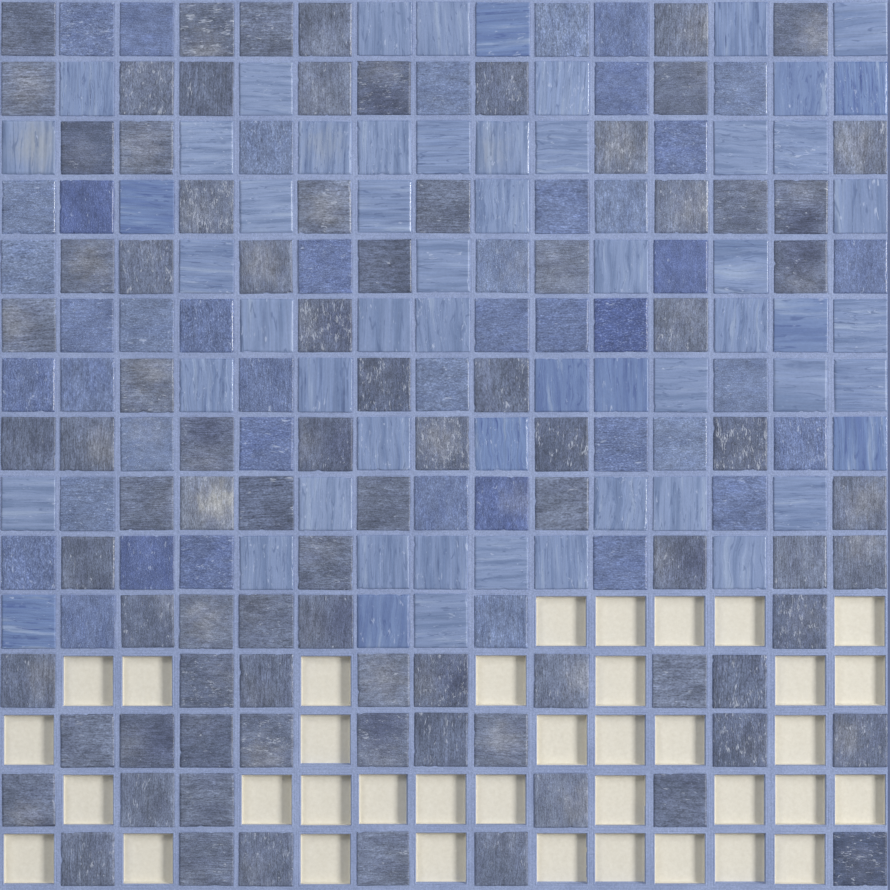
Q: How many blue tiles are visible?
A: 102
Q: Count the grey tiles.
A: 86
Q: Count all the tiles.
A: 188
